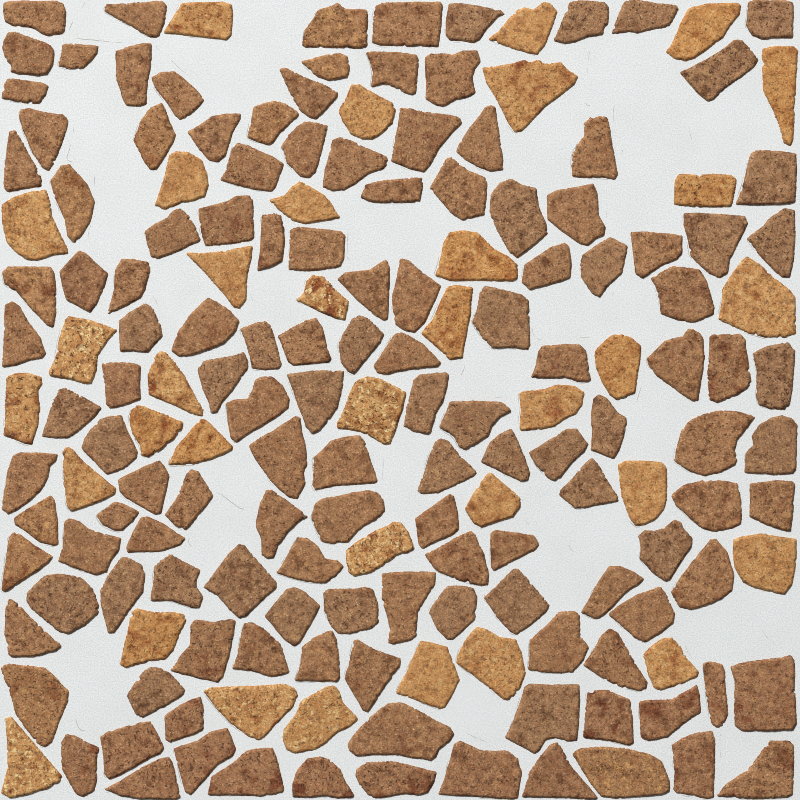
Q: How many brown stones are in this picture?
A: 136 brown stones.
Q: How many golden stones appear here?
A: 35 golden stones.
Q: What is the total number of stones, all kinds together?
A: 171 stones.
